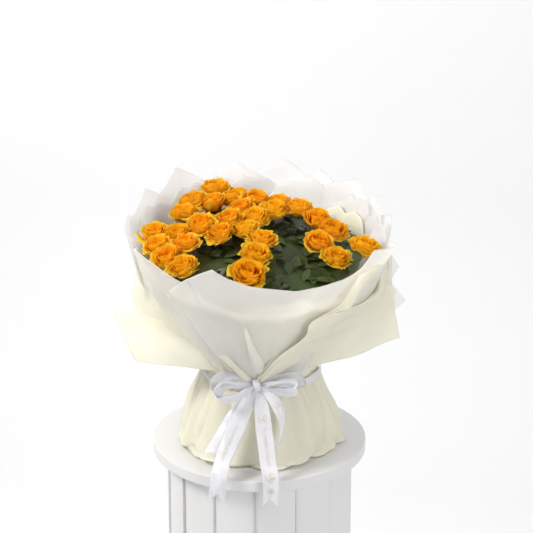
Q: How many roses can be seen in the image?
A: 29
